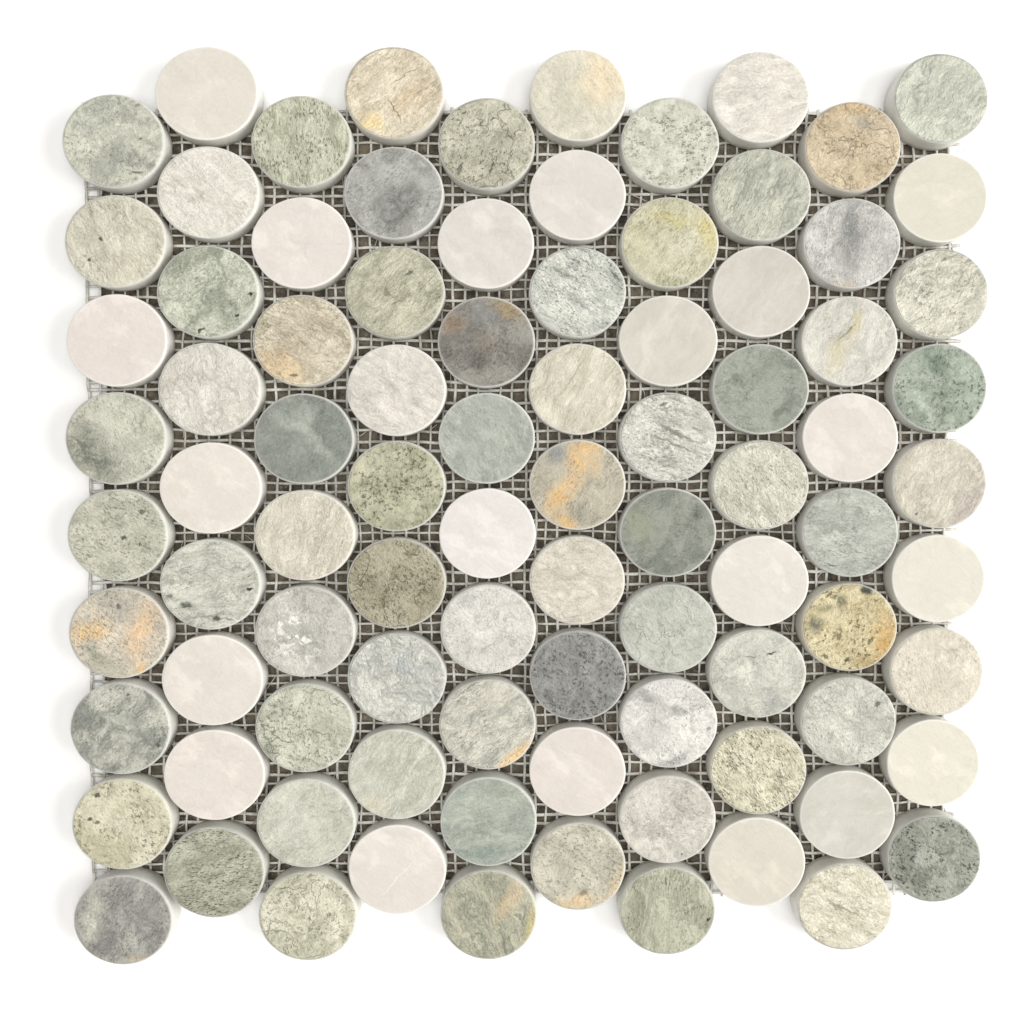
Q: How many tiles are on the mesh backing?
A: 90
